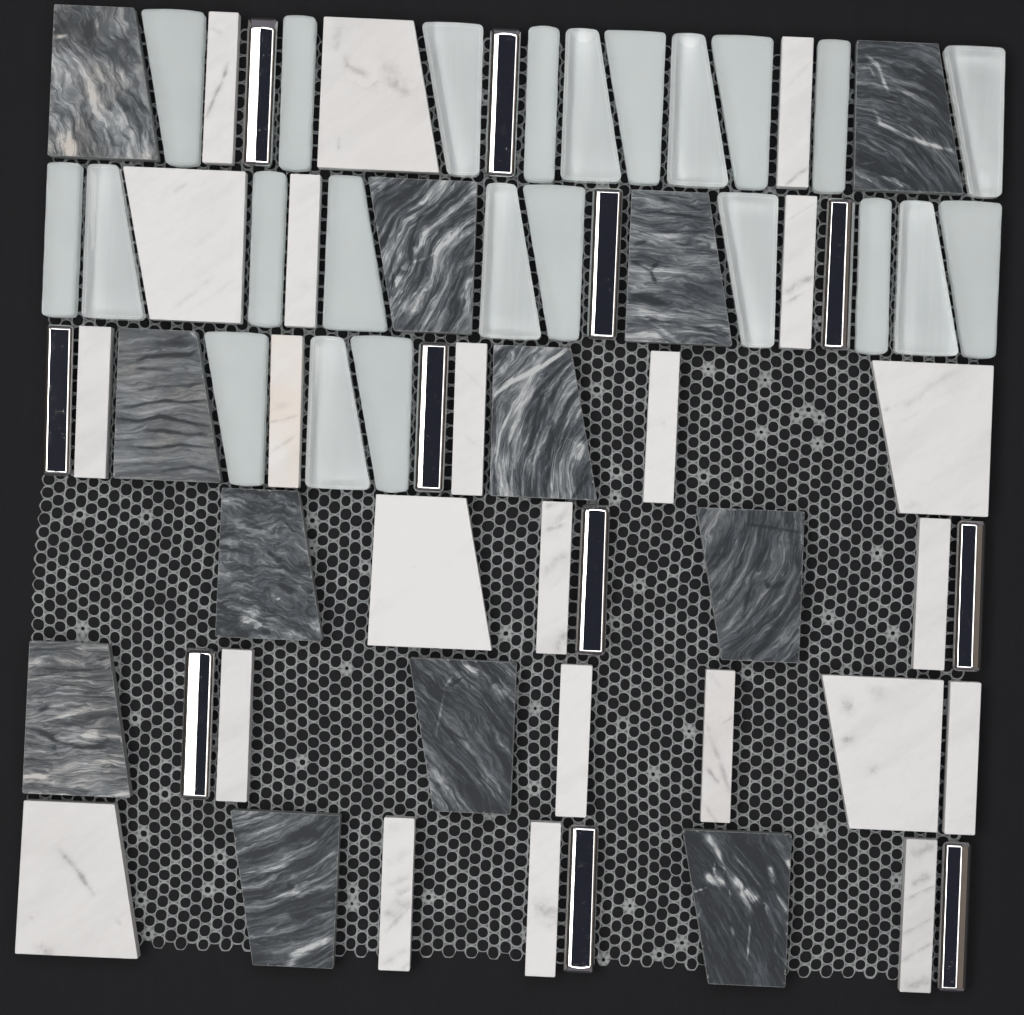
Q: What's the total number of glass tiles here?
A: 23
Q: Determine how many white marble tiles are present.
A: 23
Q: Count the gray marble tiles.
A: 12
